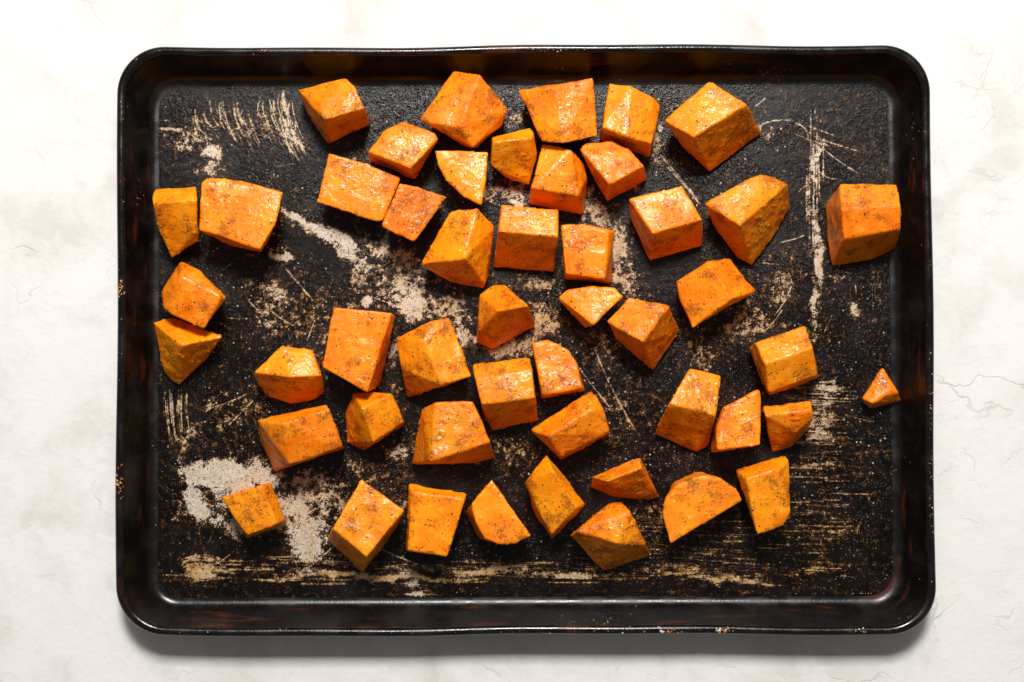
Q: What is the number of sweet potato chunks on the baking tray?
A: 49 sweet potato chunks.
